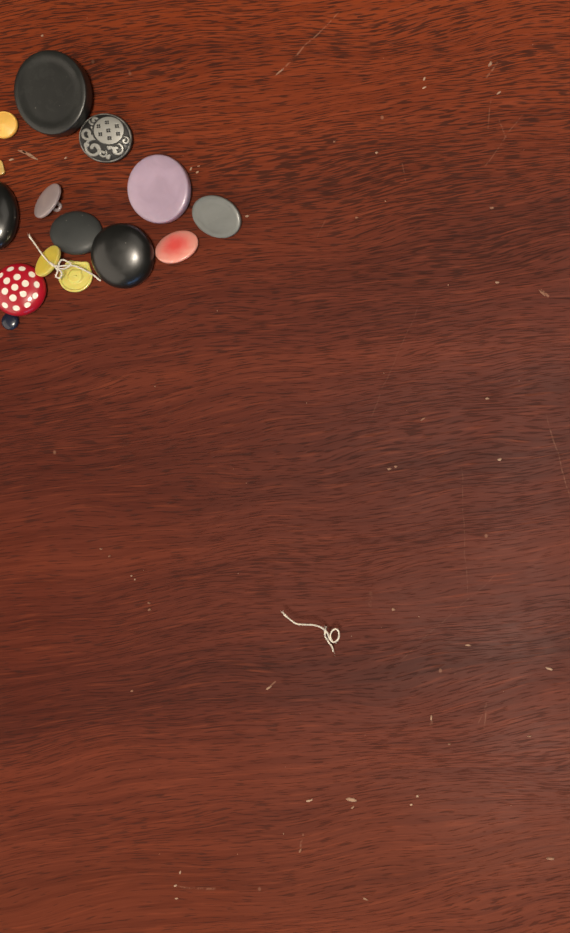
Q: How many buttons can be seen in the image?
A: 15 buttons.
